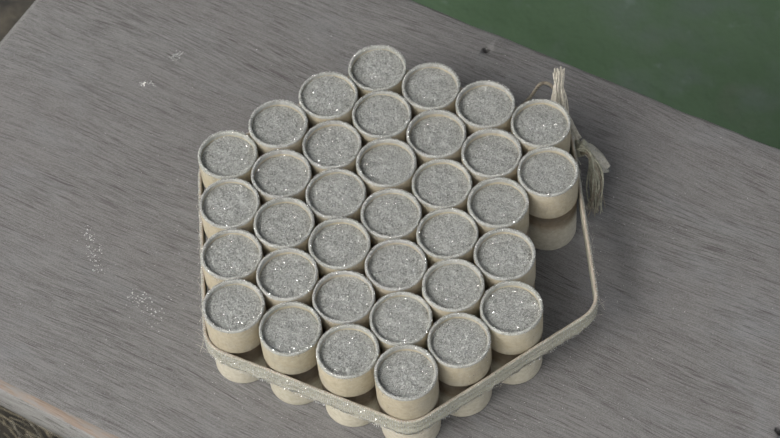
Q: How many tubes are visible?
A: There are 35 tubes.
